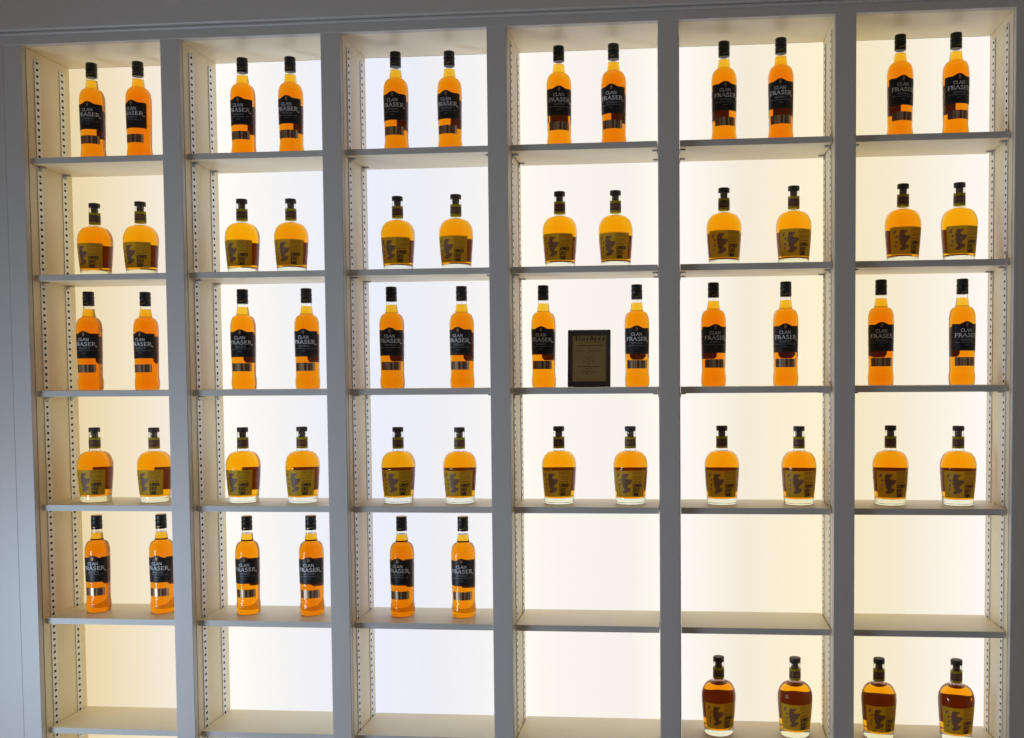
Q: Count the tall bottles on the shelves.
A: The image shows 30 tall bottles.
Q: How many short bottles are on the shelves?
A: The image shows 28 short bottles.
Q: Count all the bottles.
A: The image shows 58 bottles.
